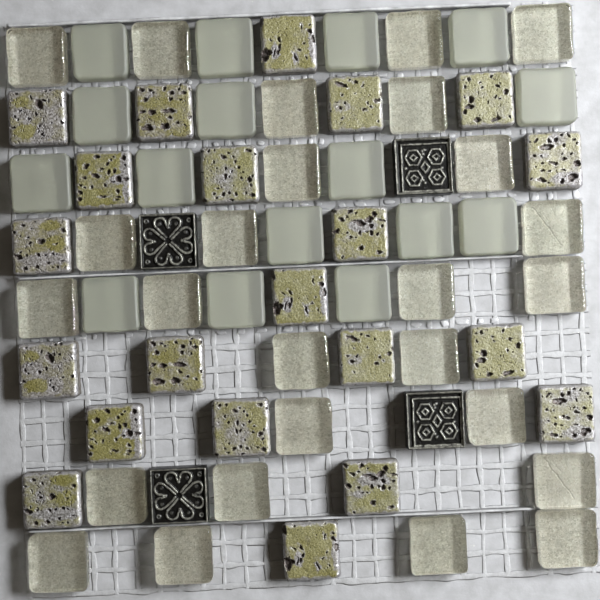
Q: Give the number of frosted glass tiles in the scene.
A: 16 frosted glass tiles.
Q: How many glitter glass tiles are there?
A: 26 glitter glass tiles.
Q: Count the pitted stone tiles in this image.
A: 21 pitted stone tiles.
